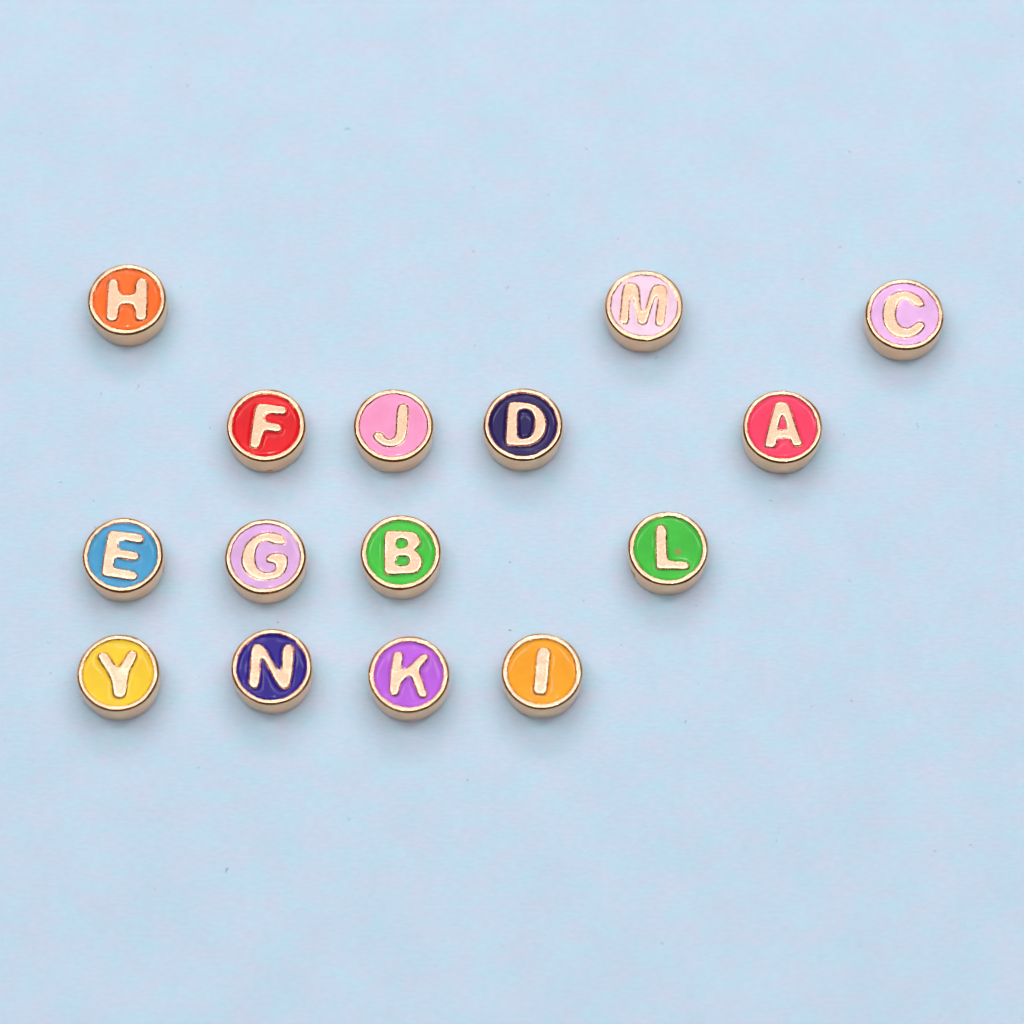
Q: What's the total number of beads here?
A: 15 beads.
